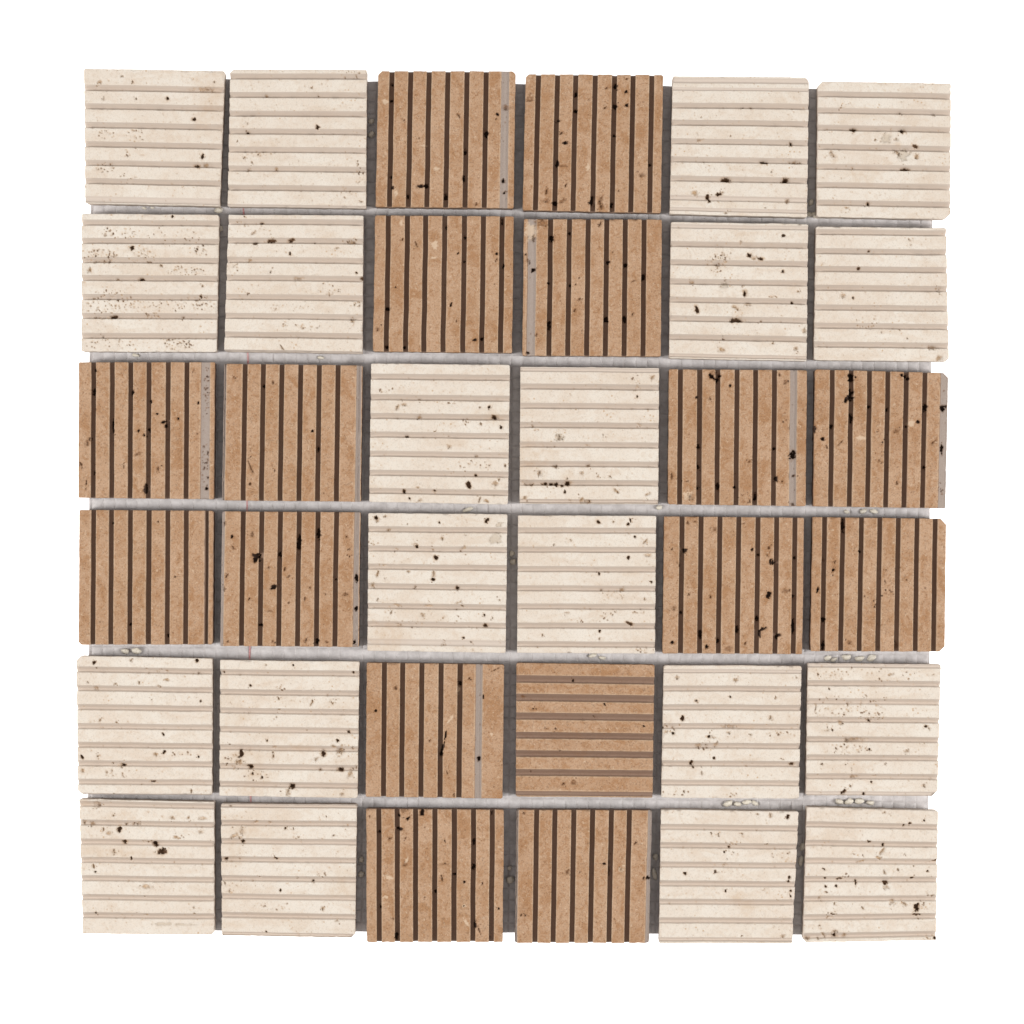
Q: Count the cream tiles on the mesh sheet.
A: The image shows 20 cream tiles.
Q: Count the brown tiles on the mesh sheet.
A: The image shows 16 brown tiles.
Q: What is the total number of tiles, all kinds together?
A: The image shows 36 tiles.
